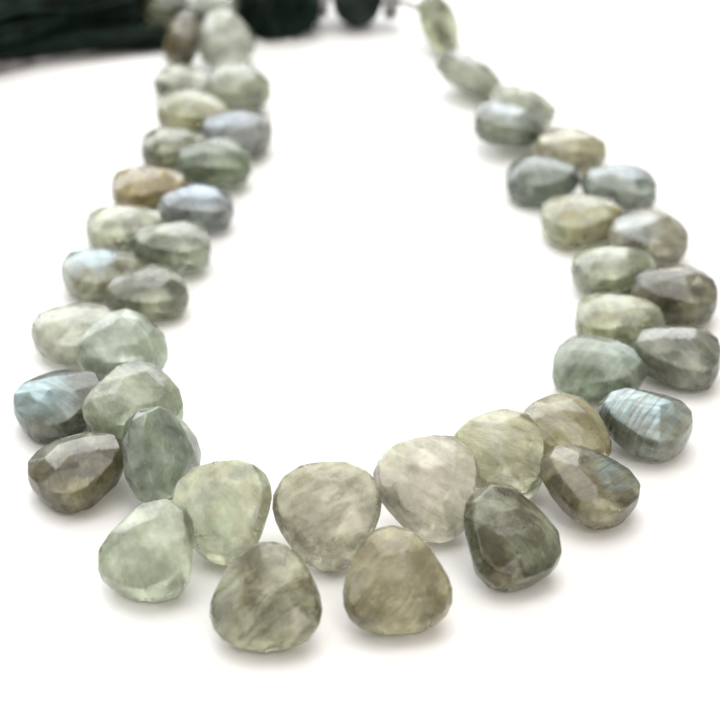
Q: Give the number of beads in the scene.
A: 47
